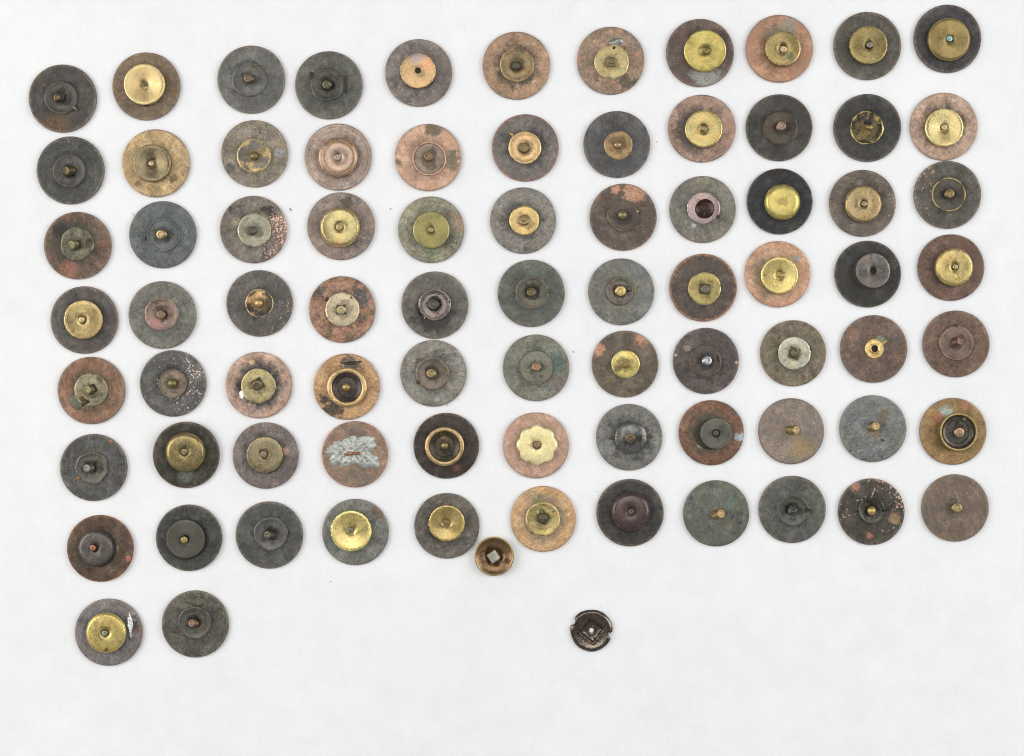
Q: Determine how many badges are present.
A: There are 79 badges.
